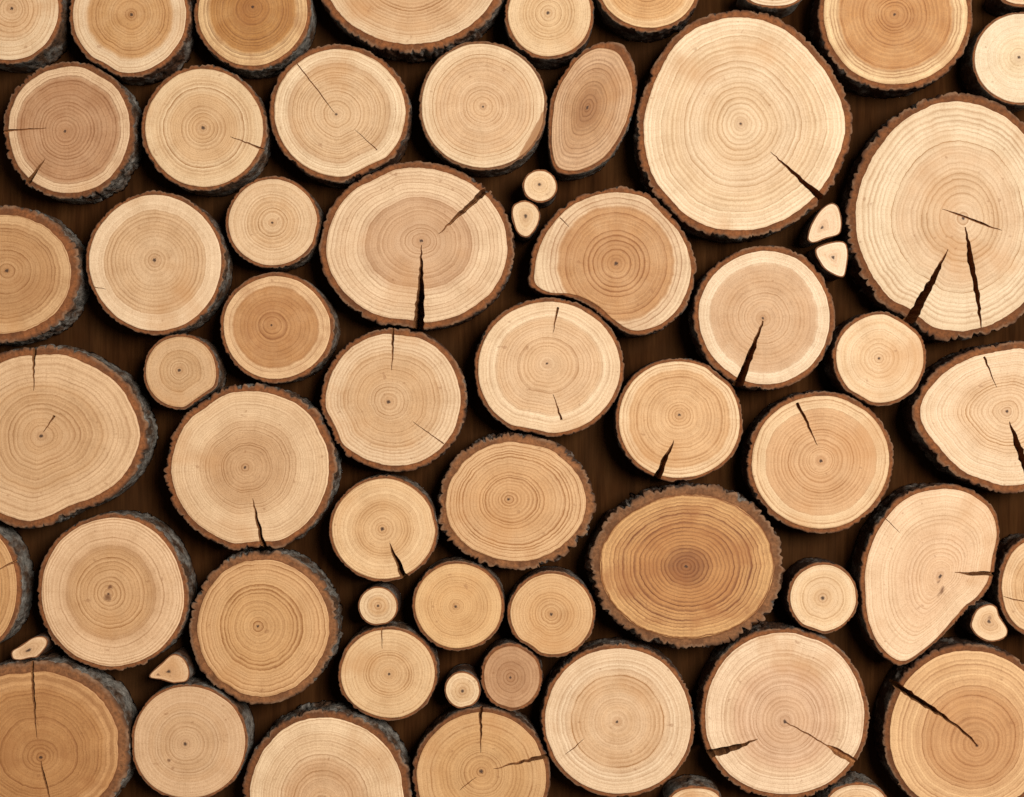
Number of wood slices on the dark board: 64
